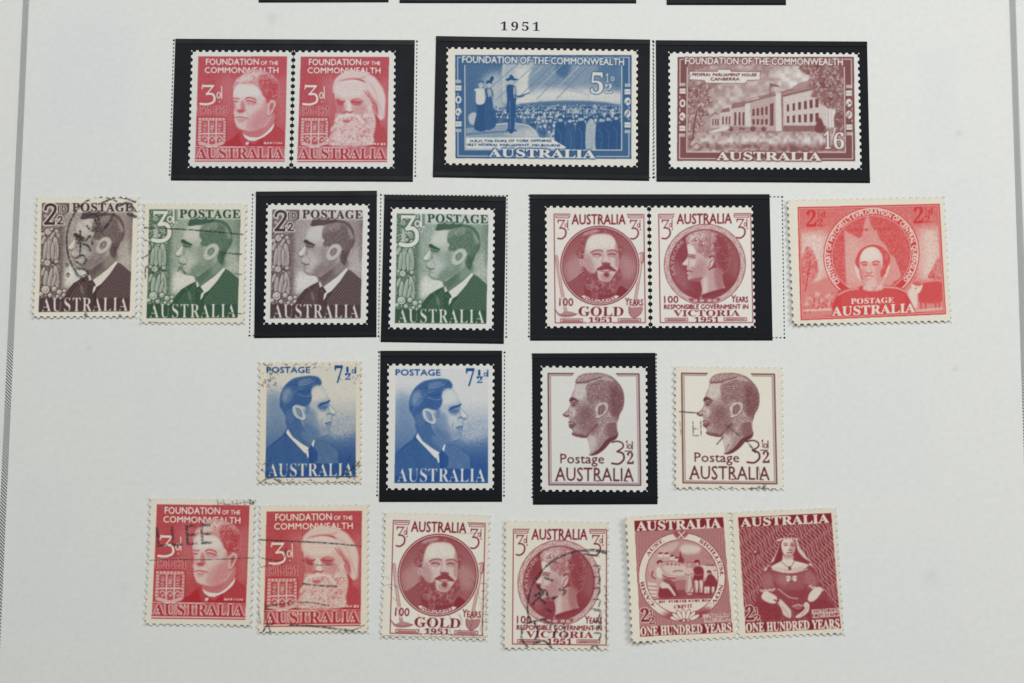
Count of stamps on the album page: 21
